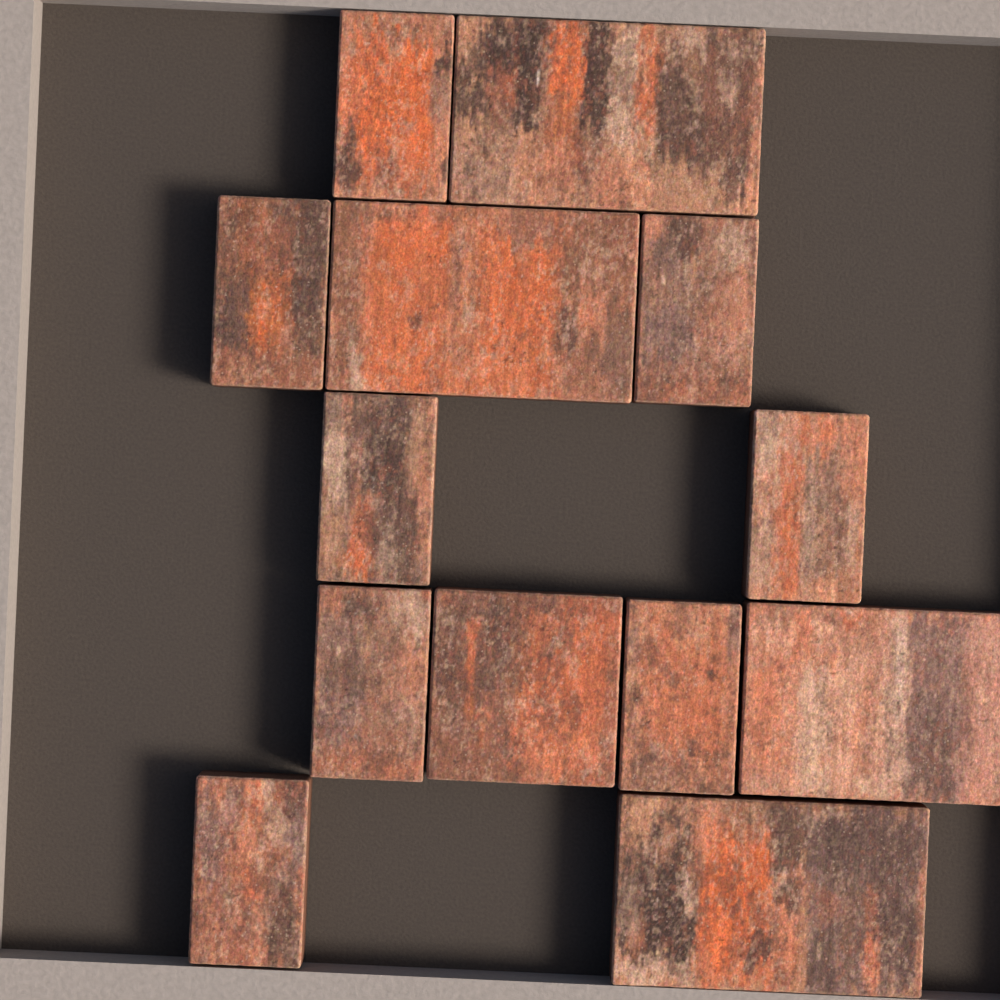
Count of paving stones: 13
